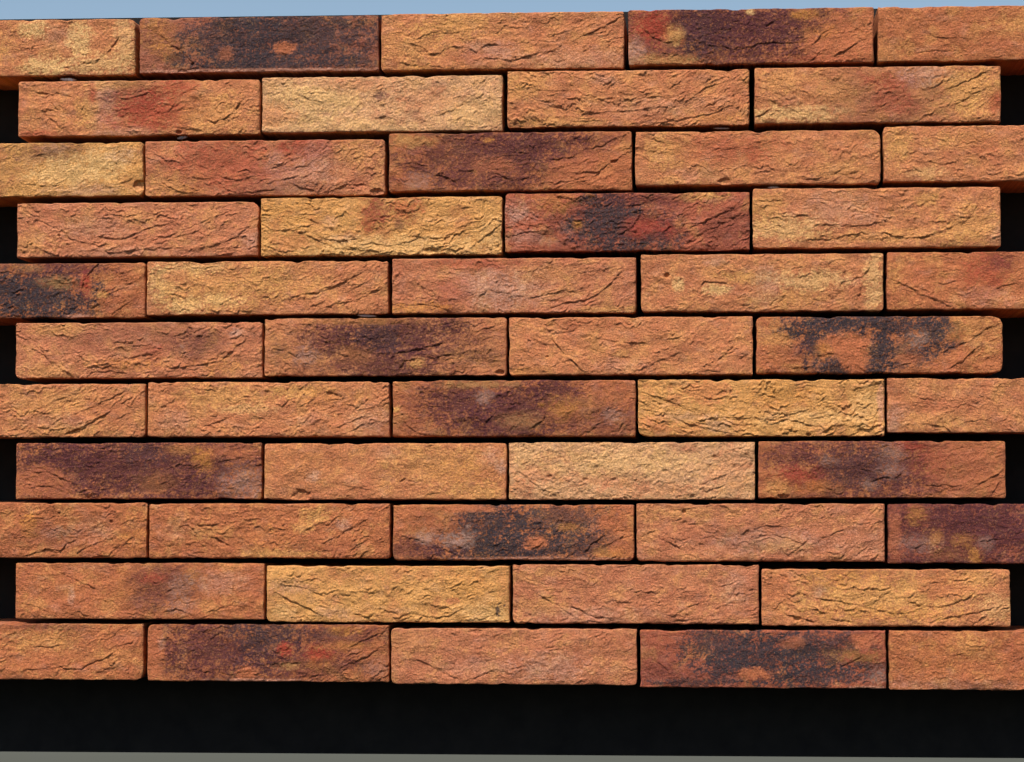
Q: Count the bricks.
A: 50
